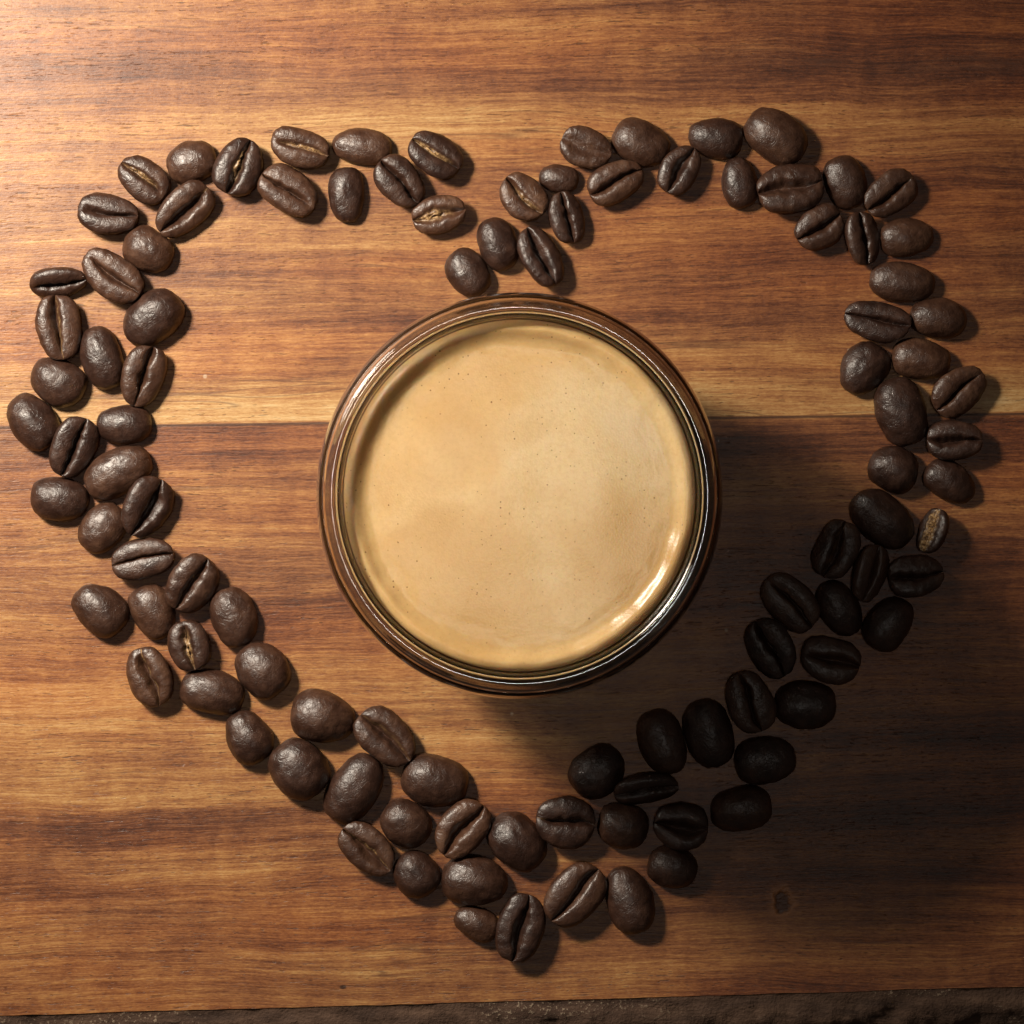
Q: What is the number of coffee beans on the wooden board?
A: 103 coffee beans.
